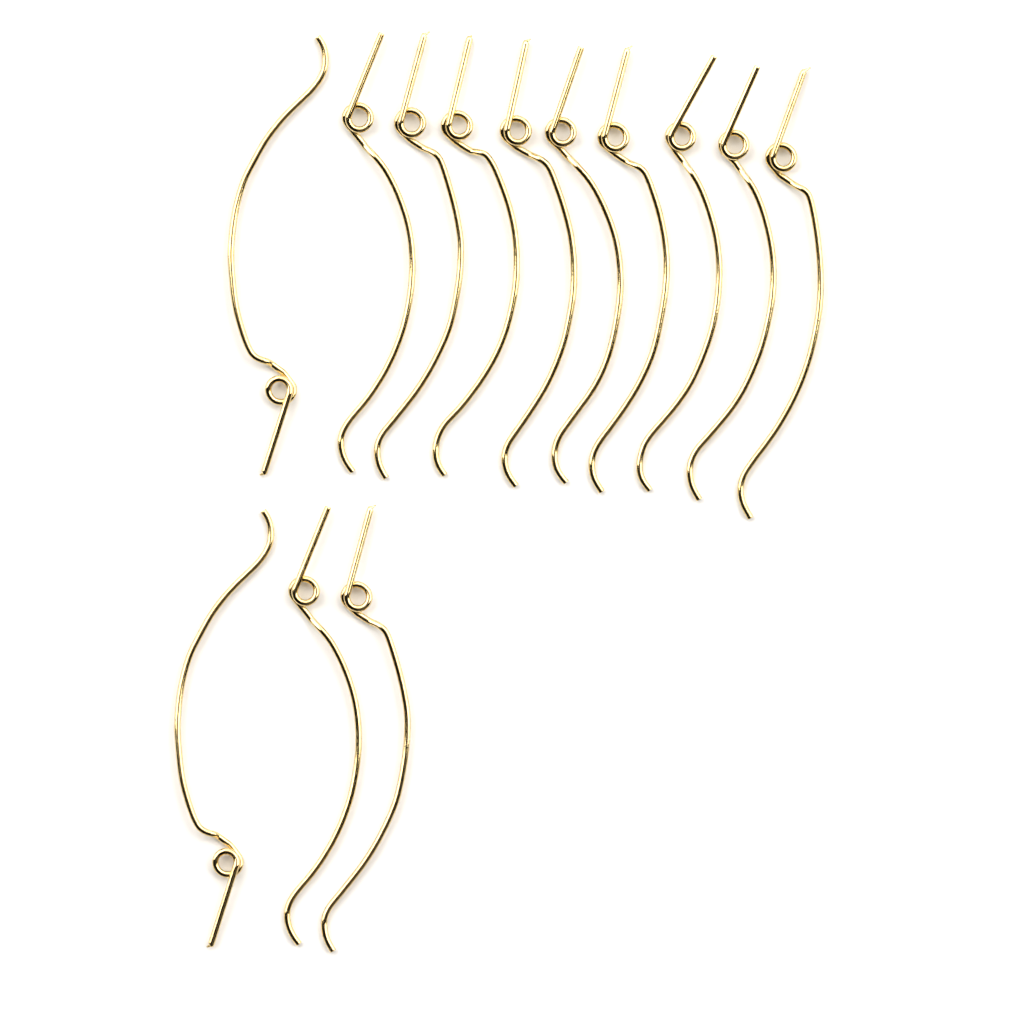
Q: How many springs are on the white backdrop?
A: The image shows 13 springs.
